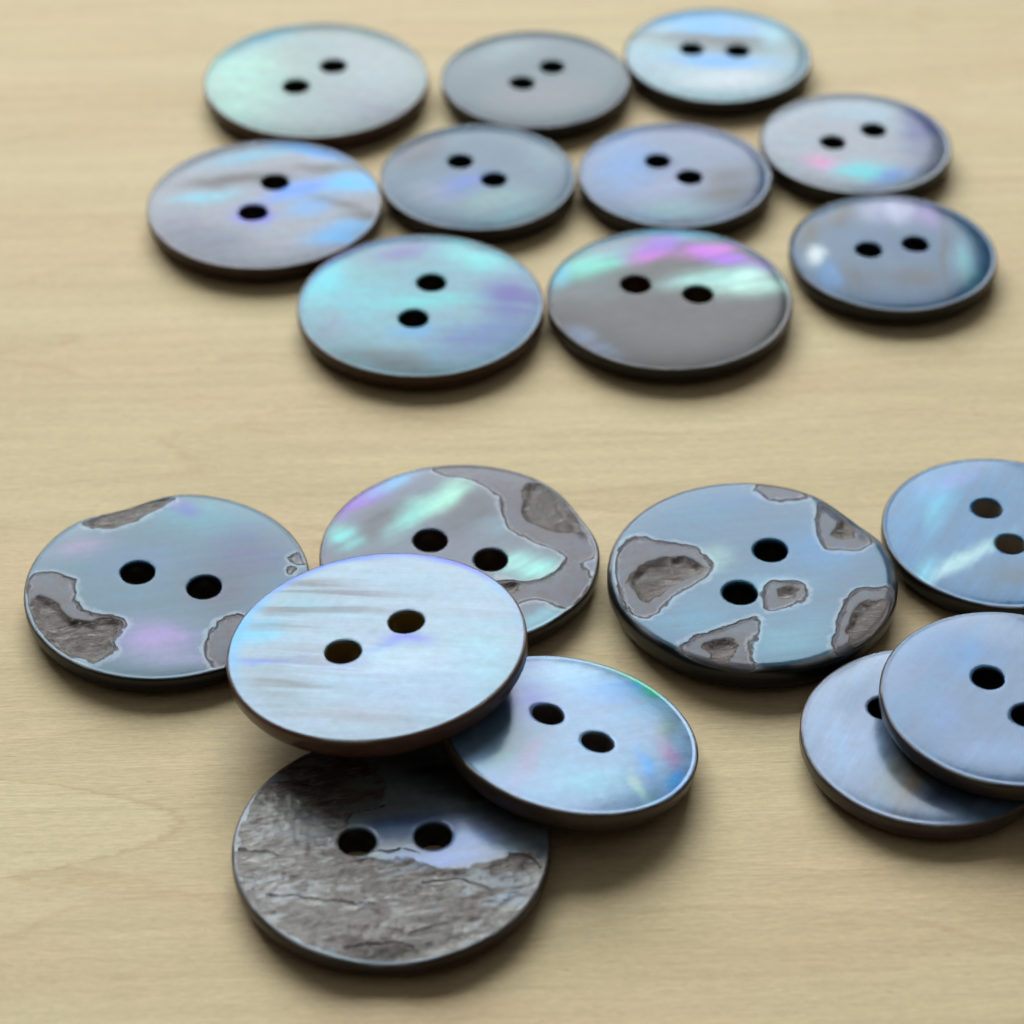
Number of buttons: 19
